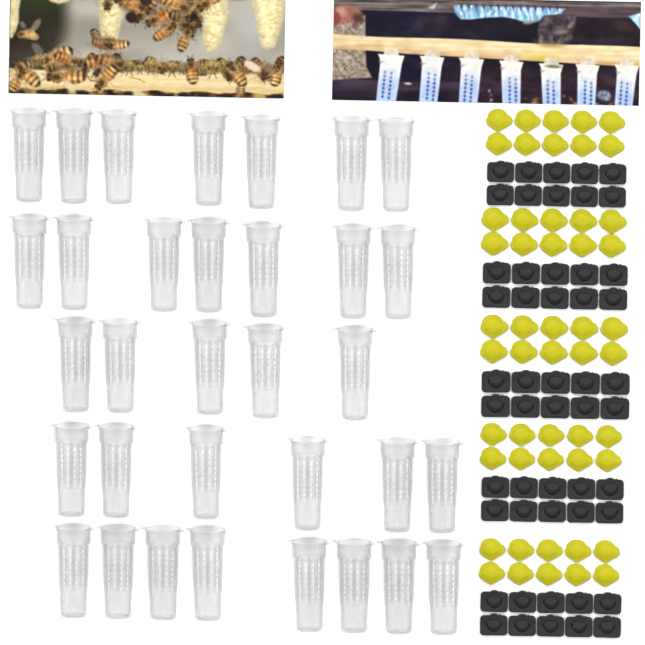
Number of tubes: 33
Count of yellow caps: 50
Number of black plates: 50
